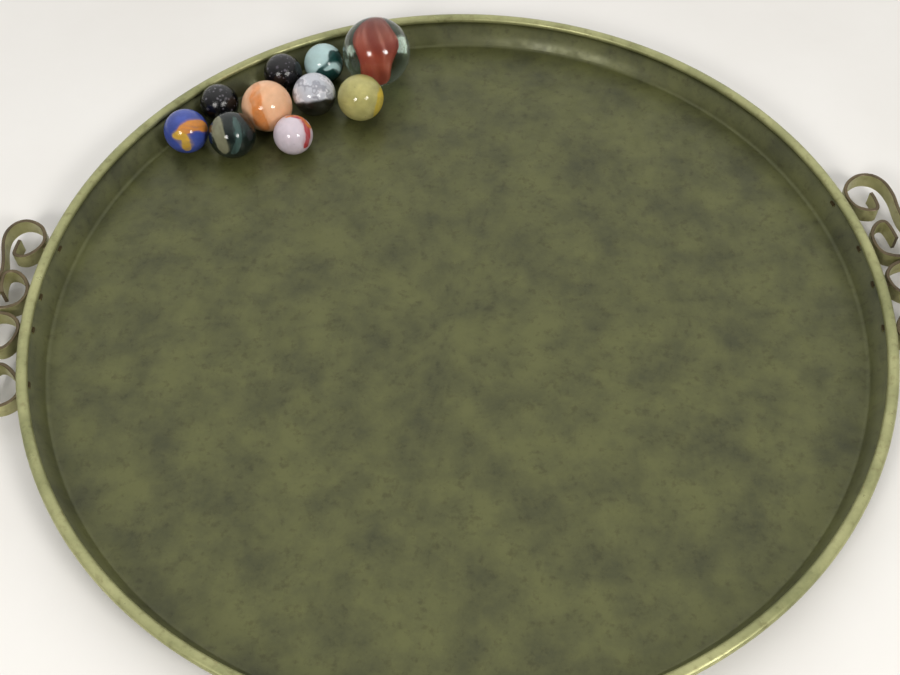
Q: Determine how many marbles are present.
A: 10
